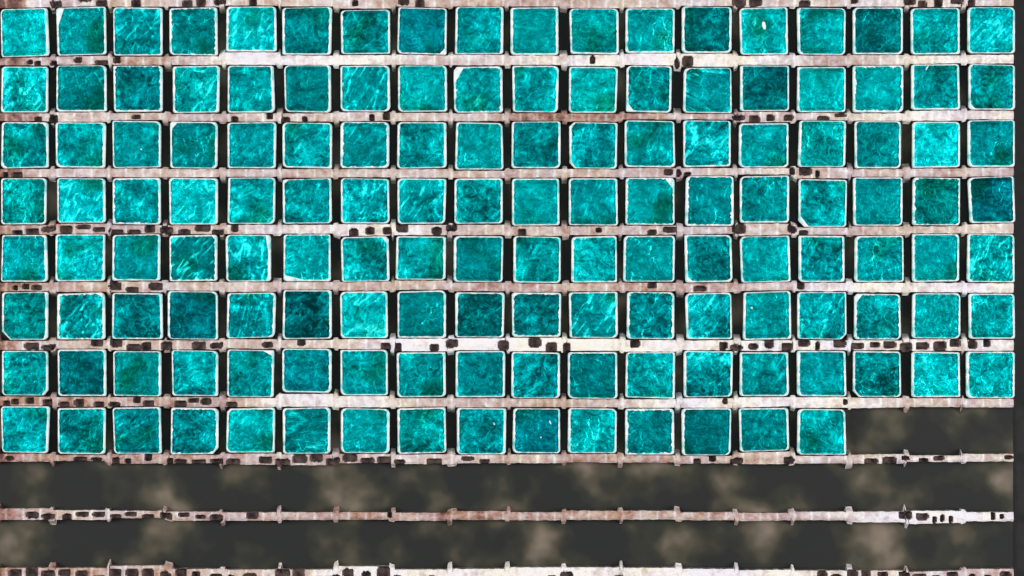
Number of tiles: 141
